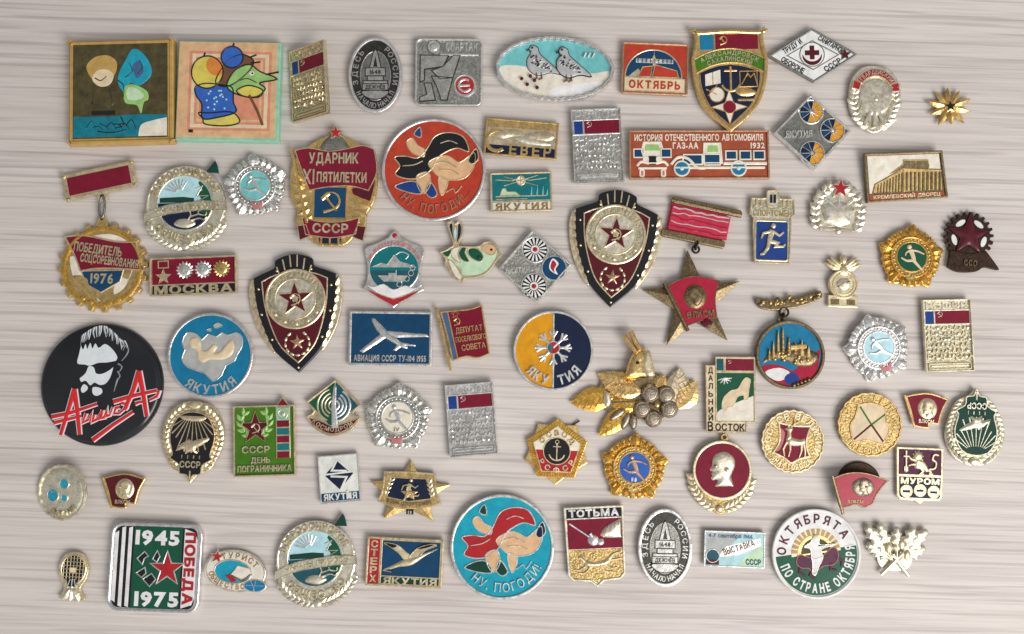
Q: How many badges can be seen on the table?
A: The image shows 73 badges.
